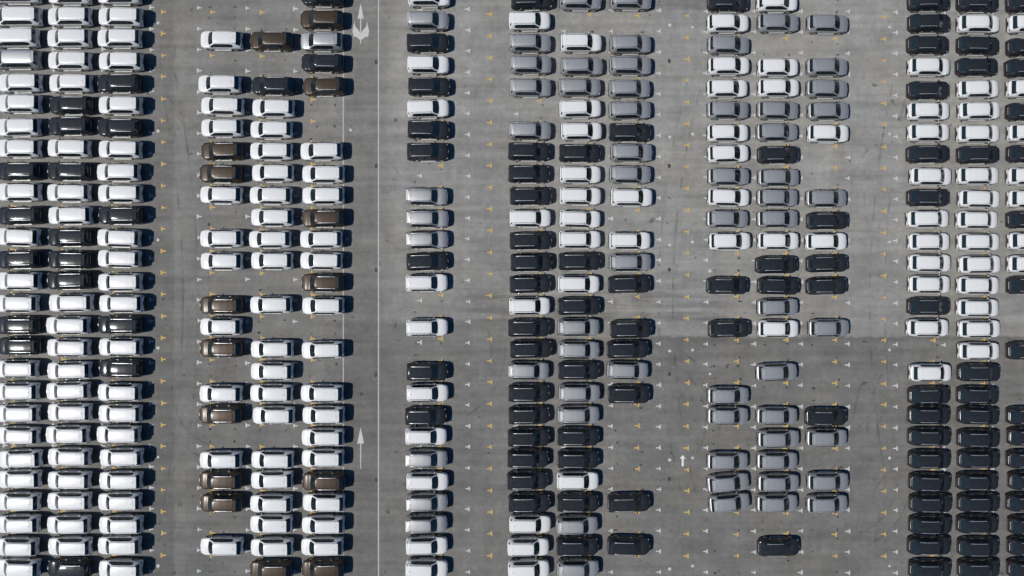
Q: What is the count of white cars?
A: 177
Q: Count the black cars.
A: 114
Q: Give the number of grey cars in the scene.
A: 63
